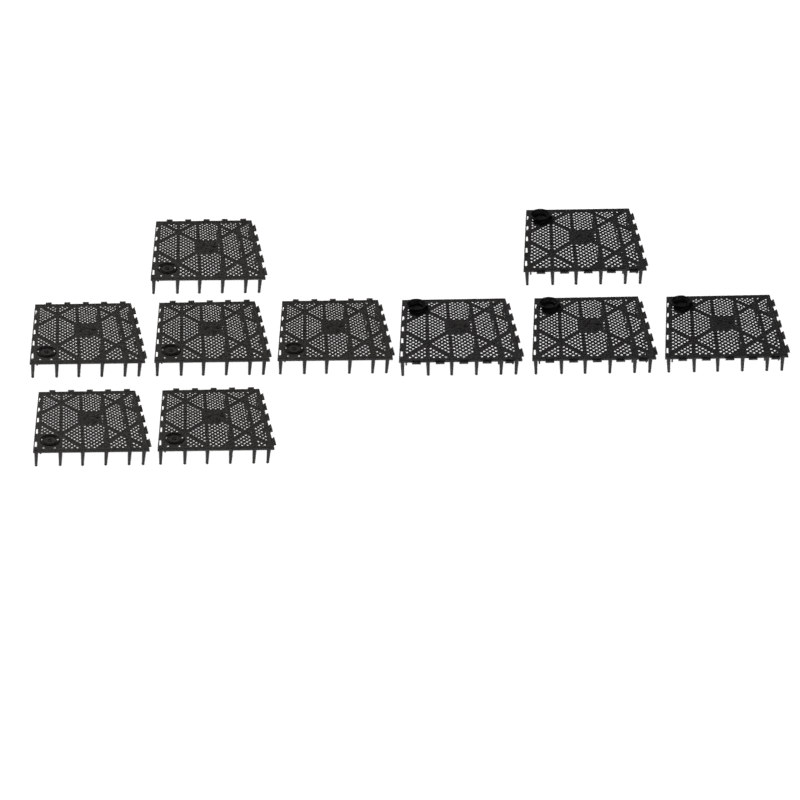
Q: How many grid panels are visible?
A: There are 10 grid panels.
